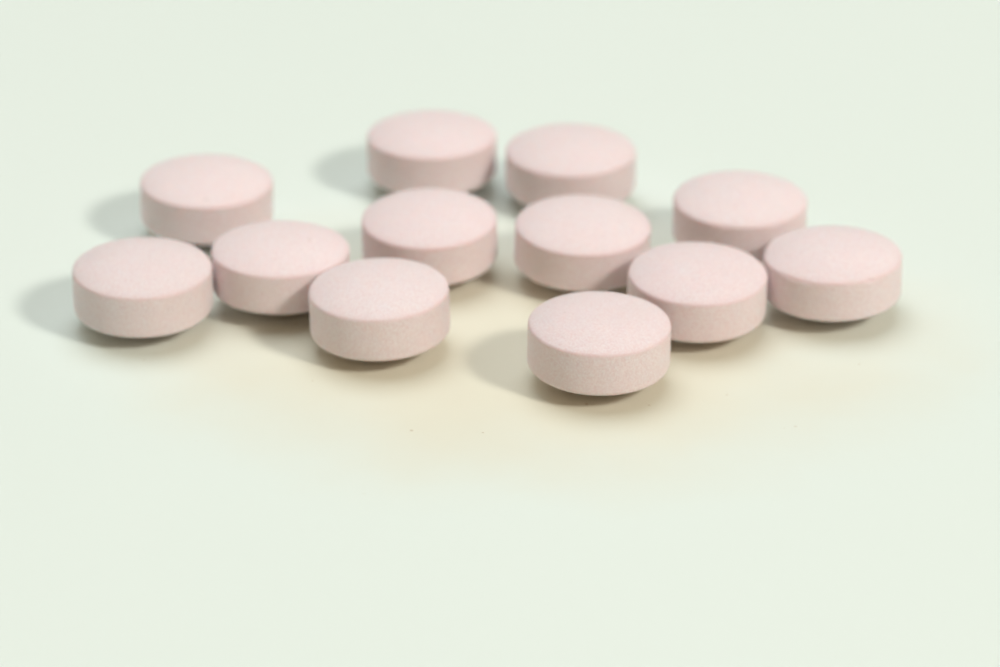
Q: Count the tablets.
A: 12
